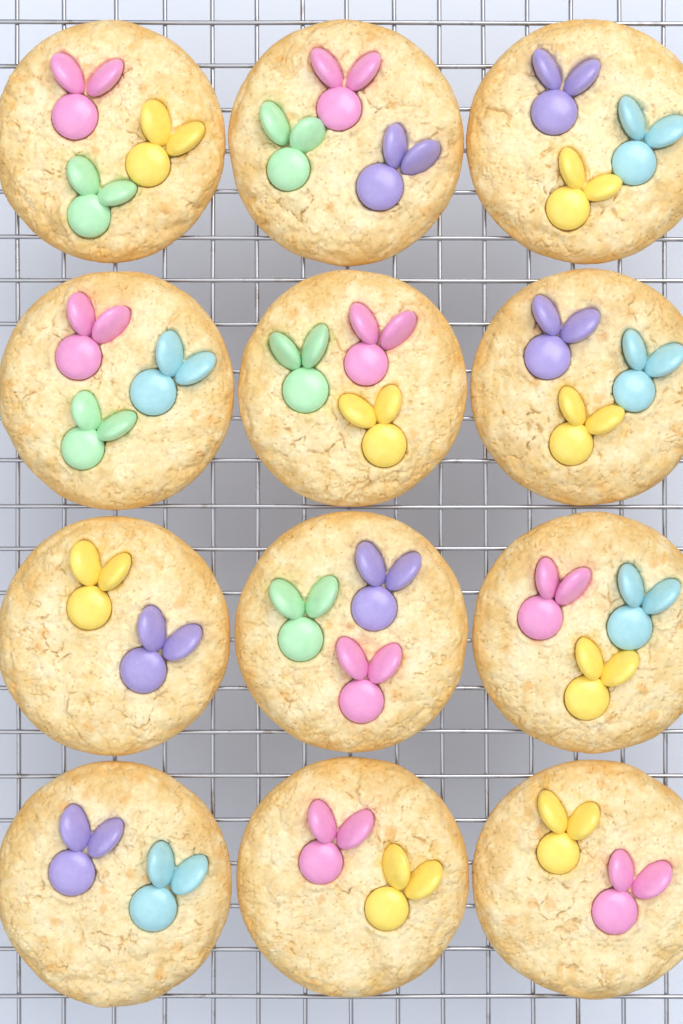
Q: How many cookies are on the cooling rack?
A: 12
